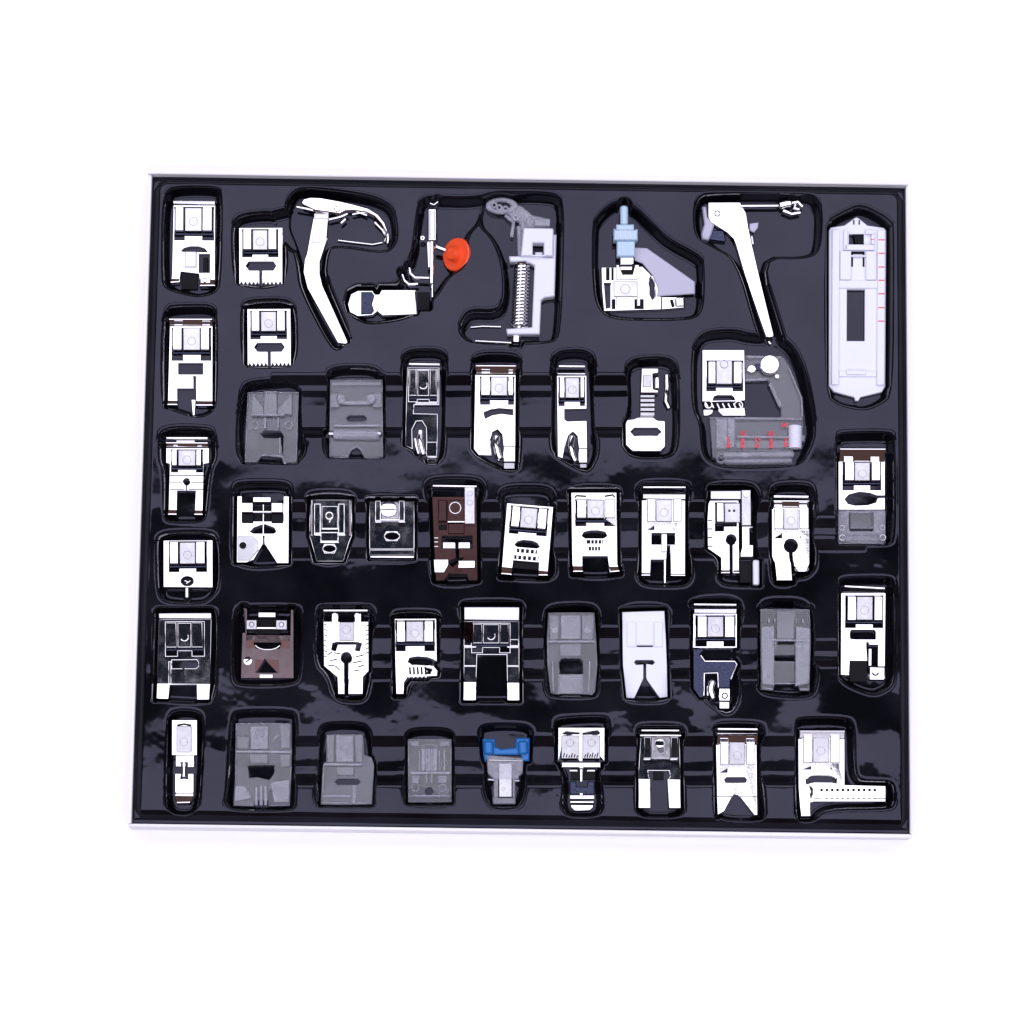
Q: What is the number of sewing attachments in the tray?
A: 48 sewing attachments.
